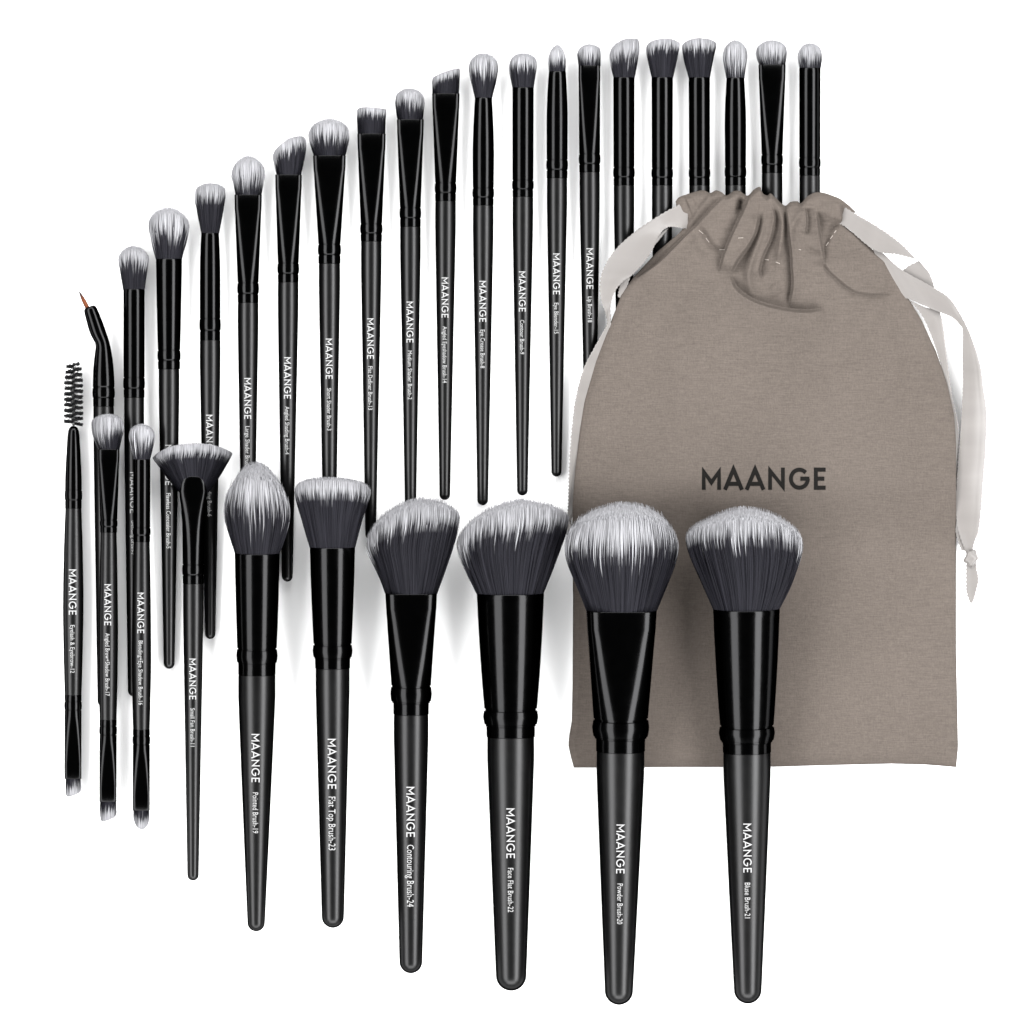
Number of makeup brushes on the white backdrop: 30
